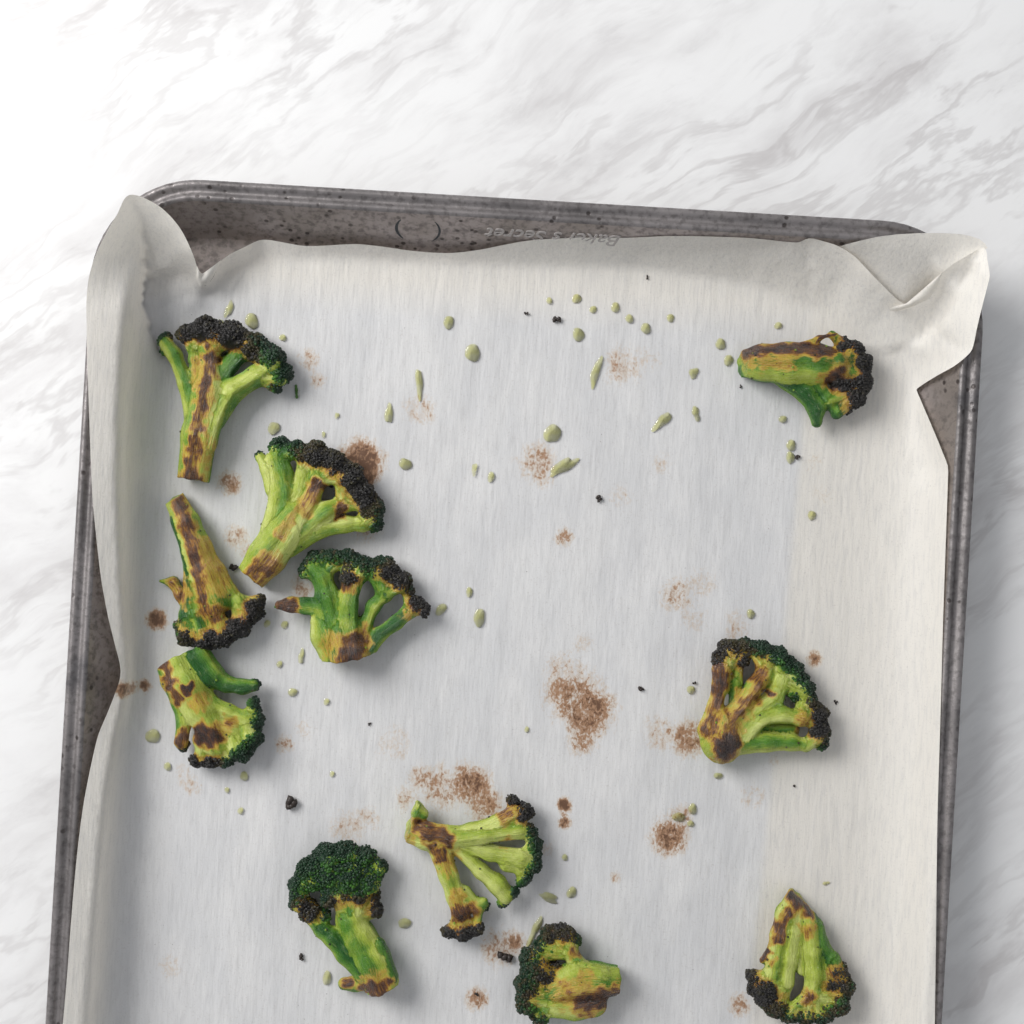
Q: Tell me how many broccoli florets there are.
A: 11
